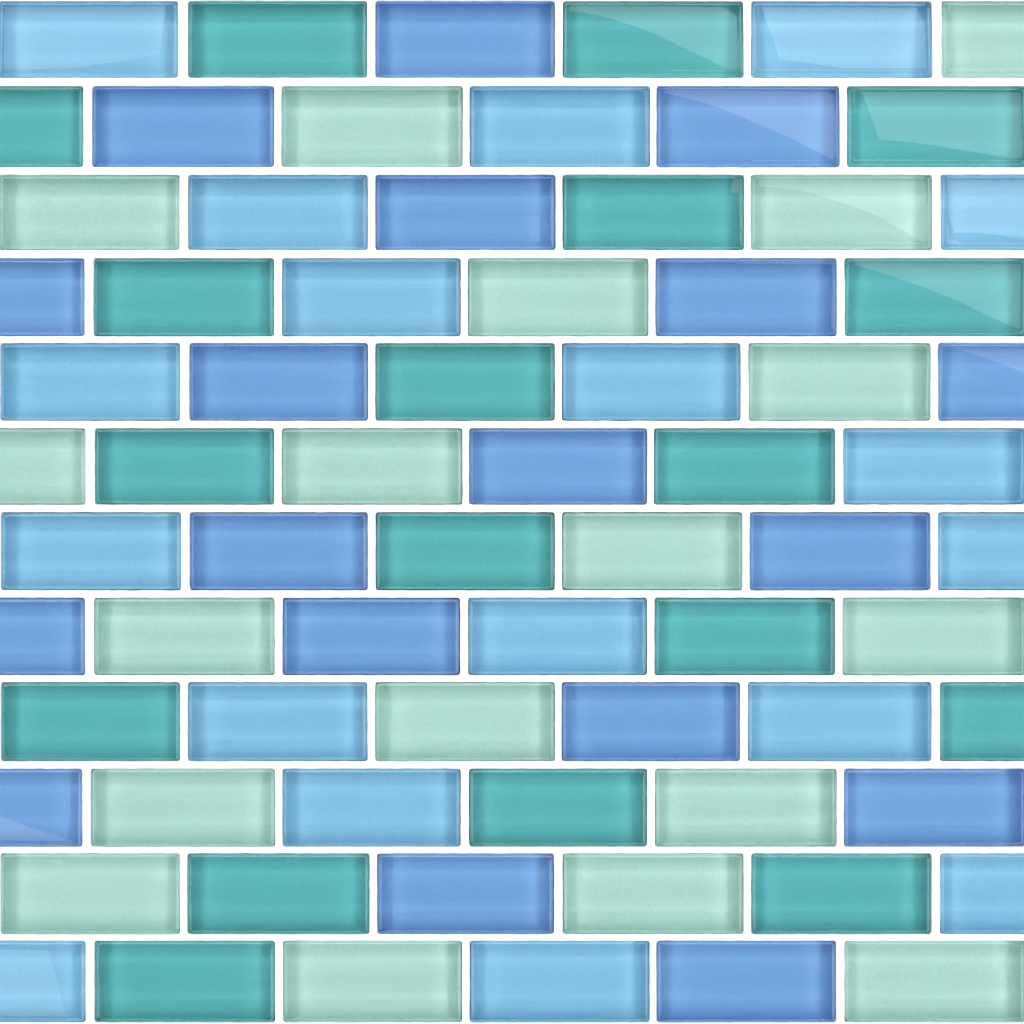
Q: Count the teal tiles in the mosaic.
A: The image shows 18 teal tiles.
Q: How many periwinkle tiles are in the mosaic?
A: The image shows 18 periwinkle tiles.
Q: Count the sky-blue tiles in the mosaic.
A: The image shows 18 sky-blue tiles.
